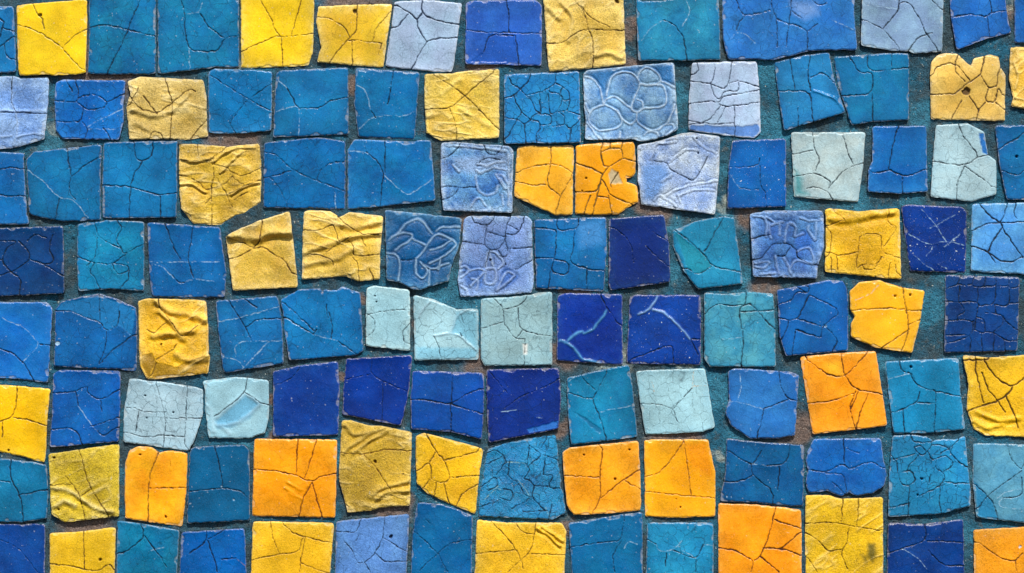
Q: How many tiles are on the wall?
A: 113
